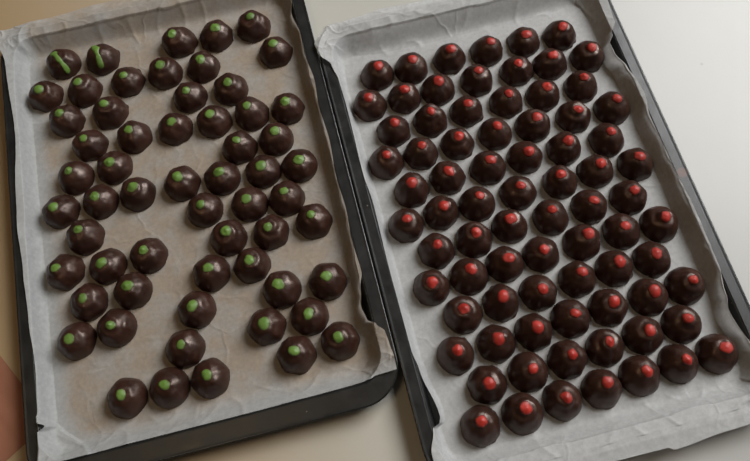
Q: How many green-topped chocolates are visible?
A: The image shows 59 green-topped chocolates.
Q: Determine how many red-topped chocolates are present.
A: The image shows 78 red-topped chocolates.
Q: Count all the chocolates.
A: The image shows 137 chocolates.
